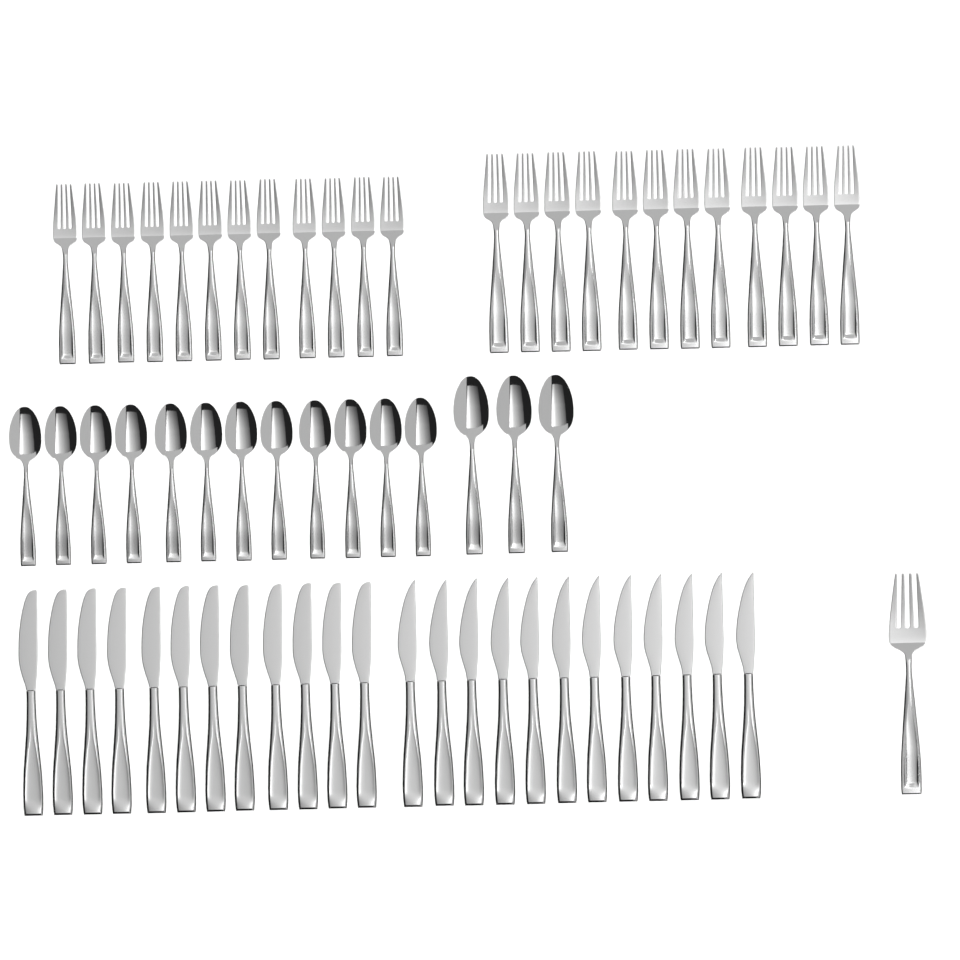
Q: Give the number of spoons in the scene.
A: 15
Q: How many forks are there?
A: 25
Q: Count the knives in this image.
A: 24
